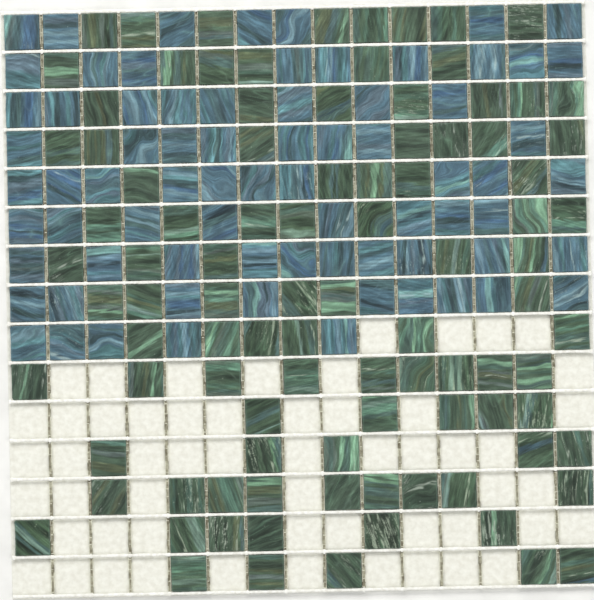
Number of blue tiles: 74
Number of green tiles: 96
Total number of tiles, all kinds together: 170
